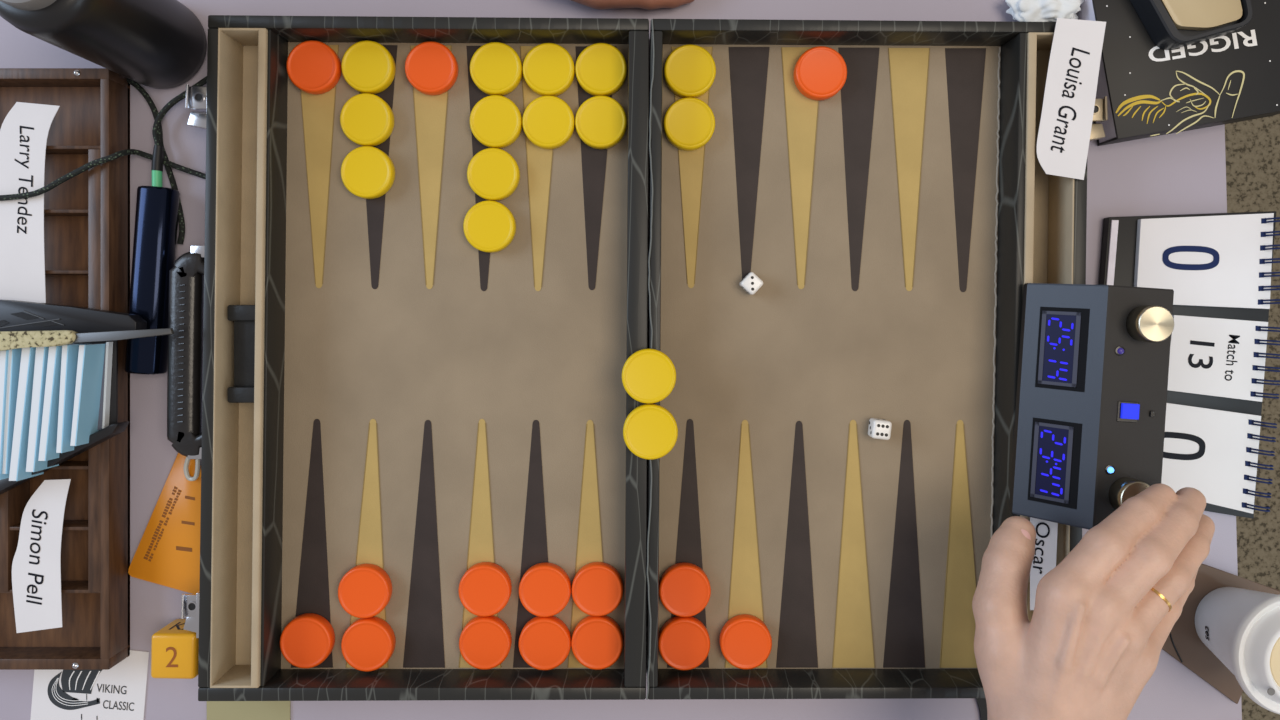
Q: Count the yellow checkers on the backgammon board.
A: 15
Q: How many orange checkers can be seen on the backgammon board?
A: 15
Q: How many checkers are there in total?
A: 30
